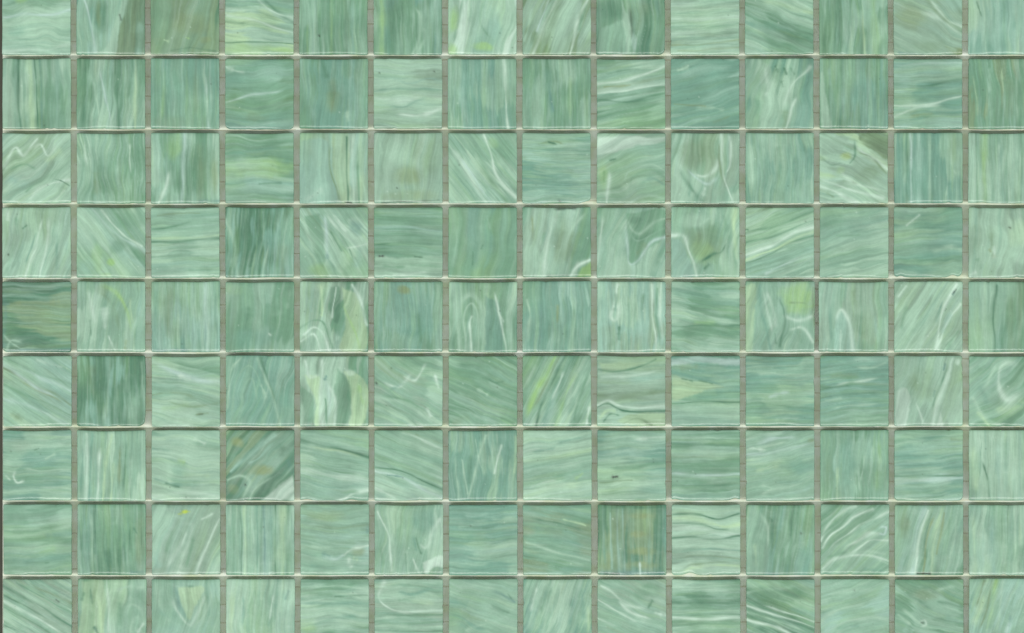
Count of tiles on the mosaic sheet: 126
